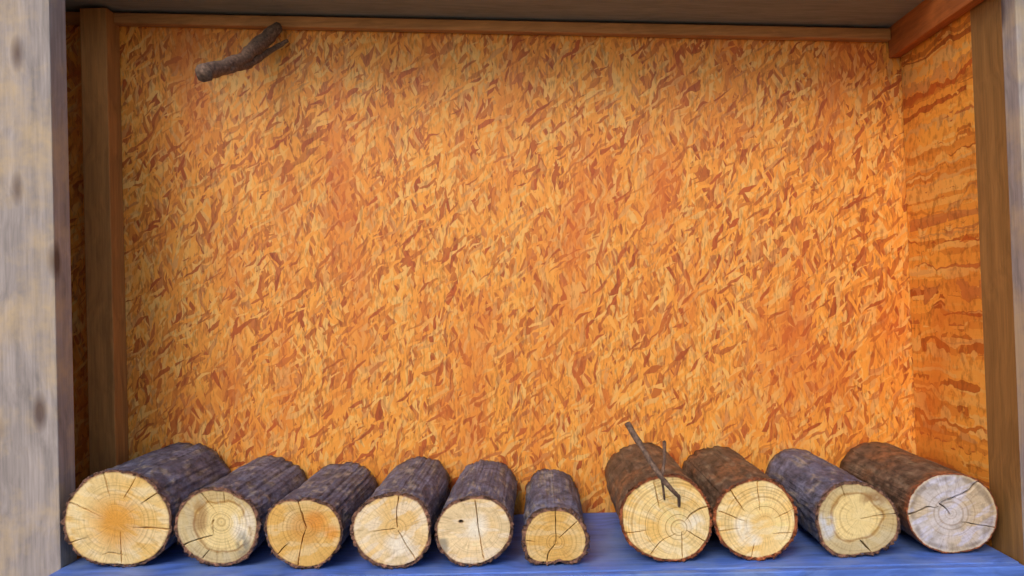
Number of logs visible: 10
